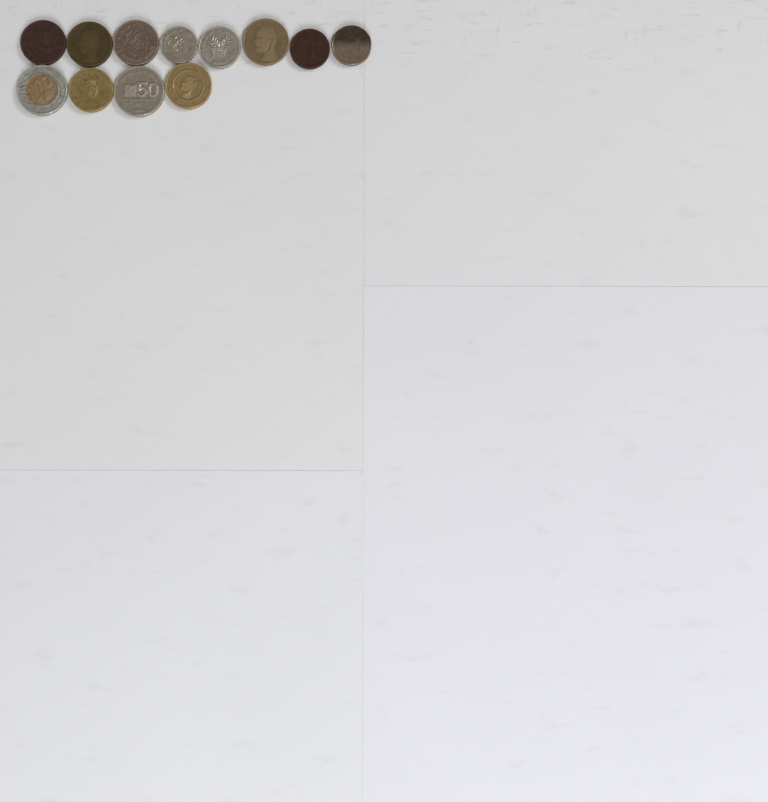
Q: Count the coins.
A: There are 12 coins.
